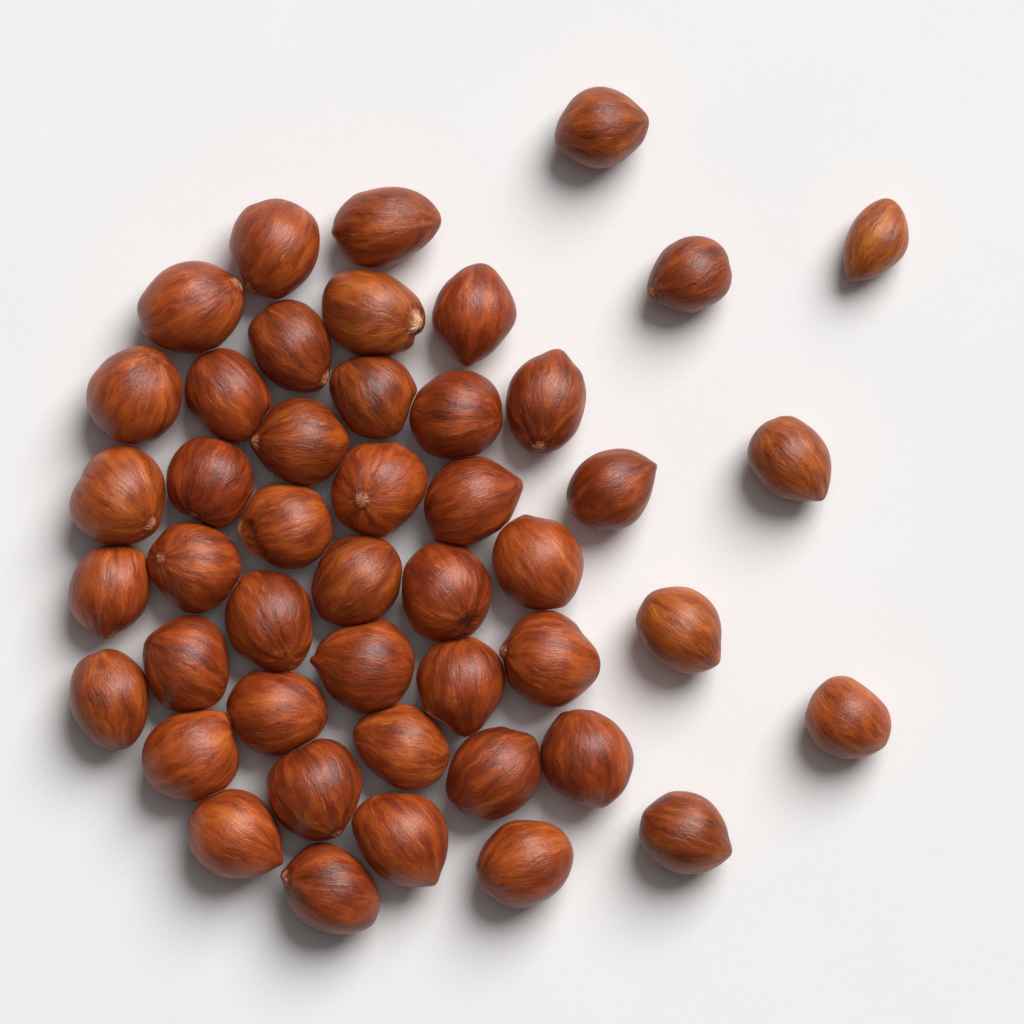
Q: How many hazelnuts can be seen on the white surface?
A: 46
